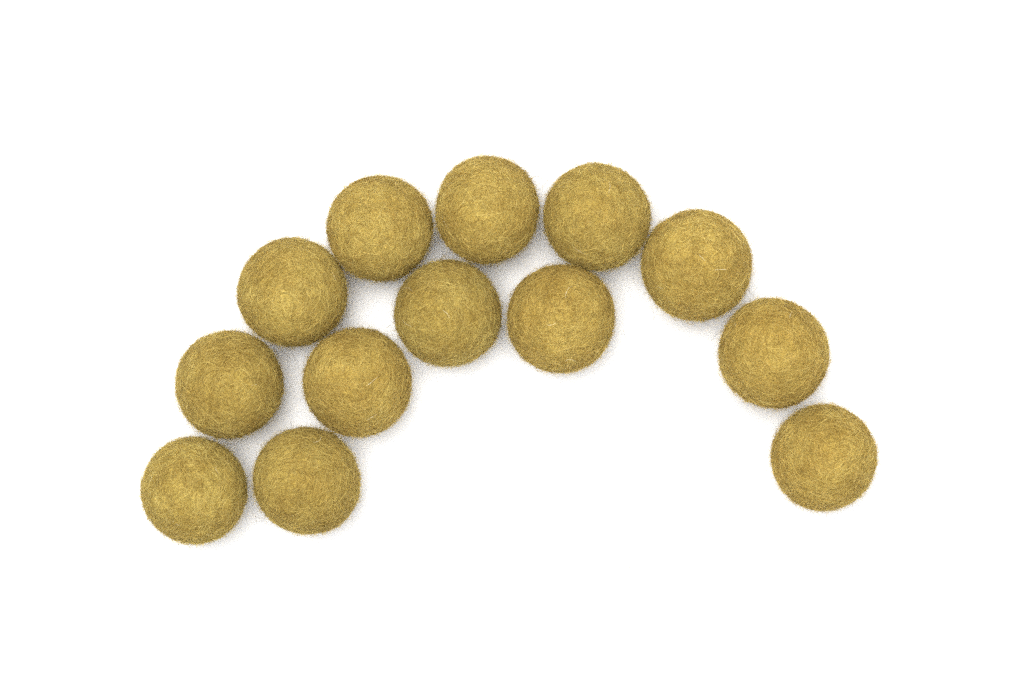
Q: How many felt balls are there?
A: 13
